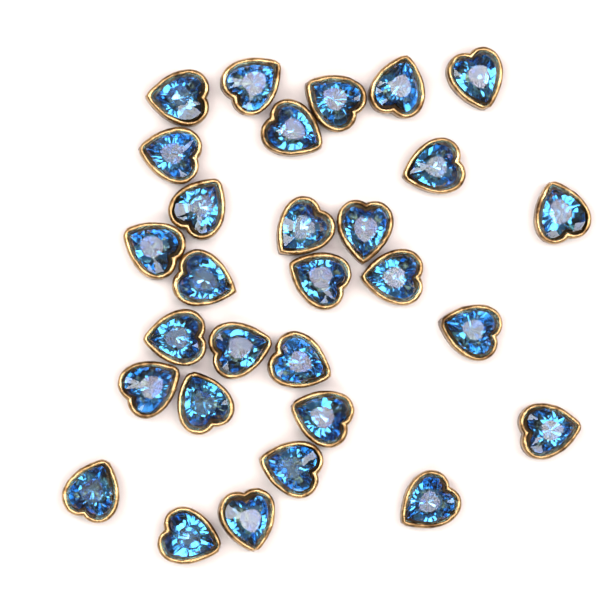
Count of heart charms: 29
